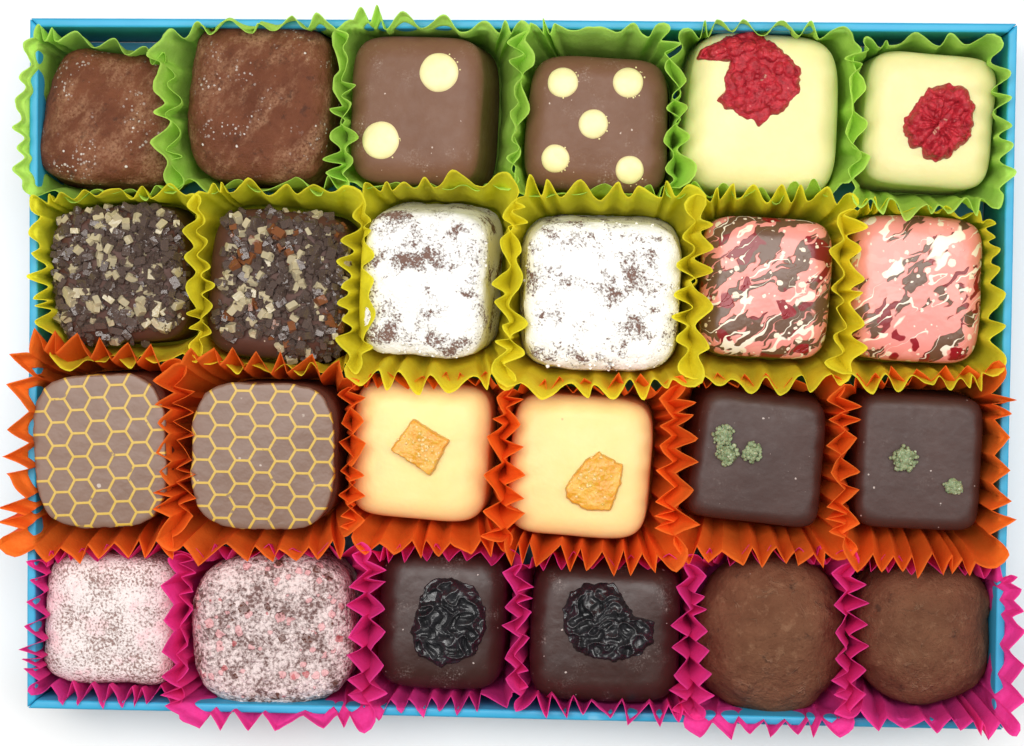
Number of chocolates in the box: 24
